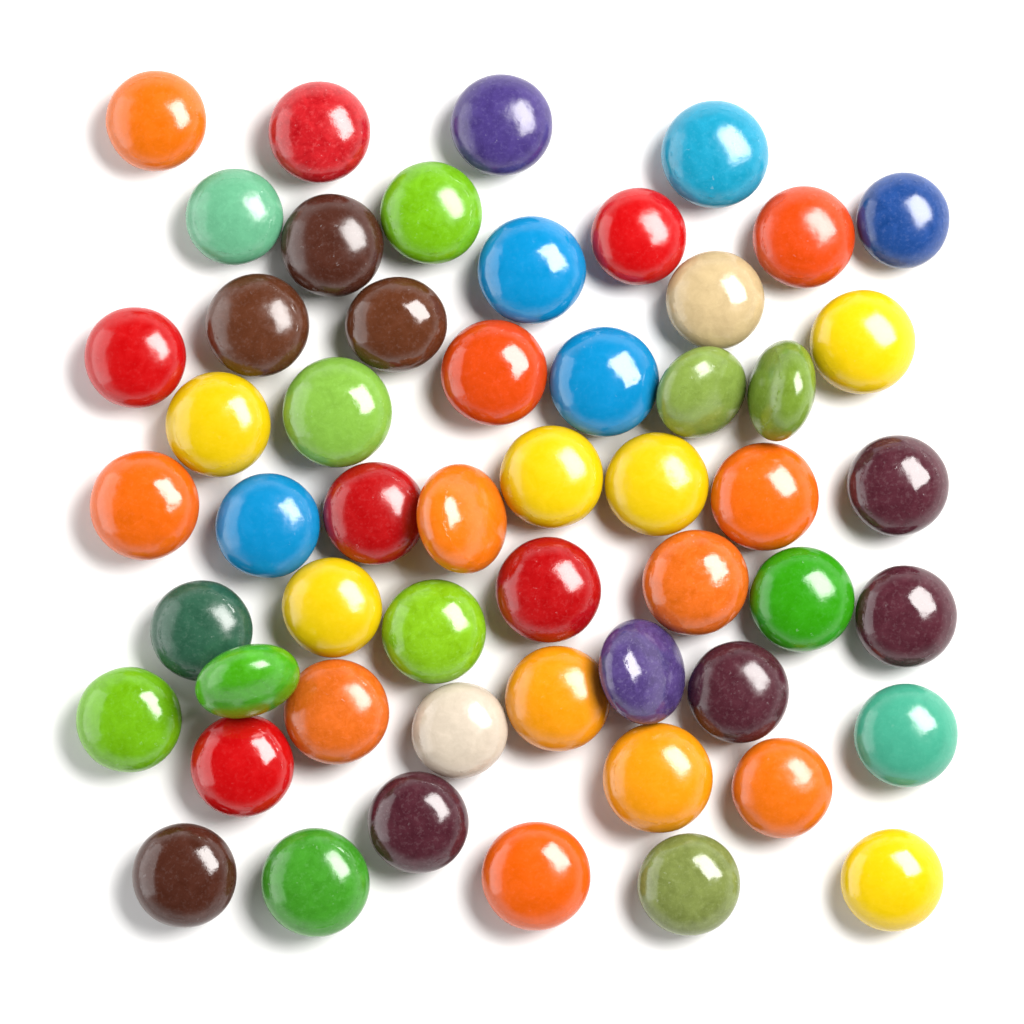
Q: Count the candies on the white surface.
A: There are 54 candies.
